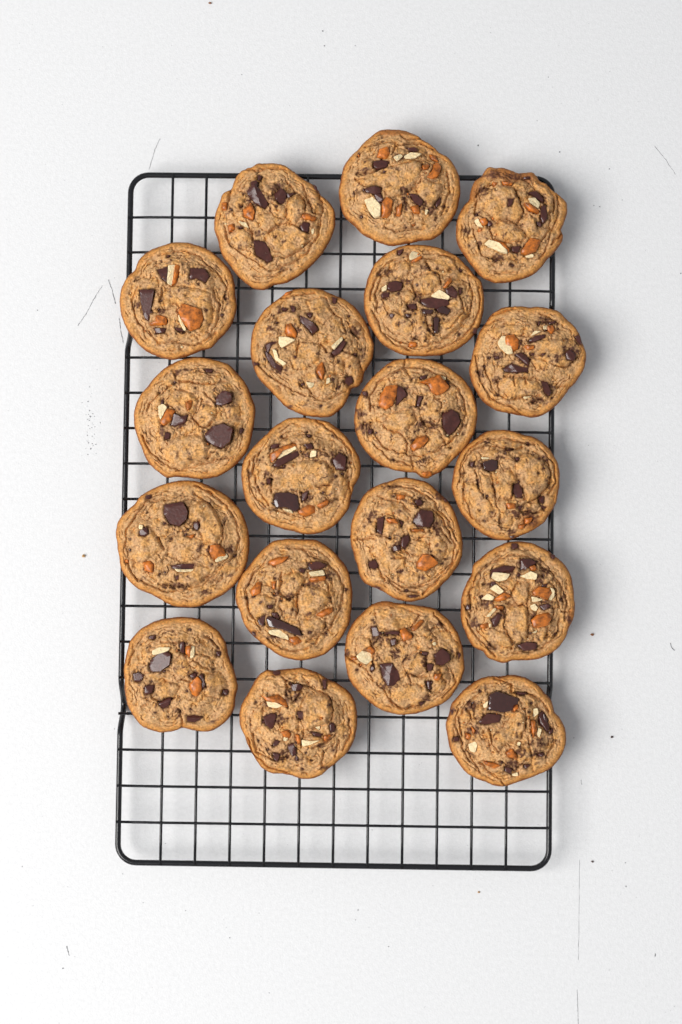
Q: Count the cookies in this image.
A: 19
